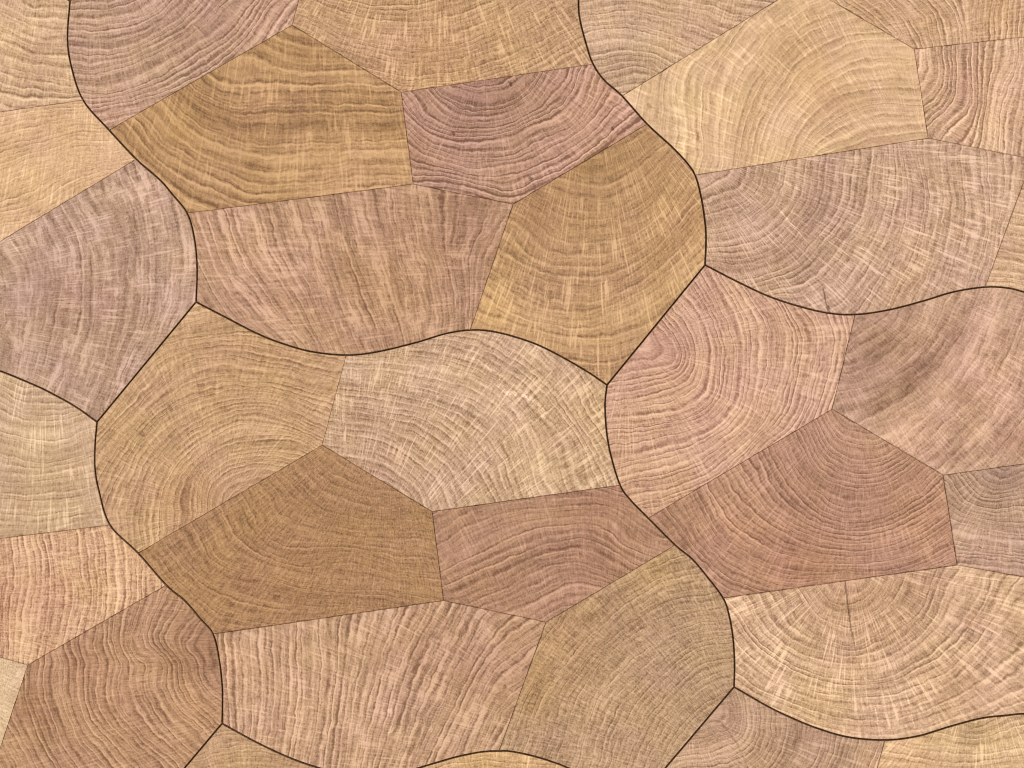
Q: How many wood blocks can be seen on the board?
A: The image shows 34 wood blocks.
